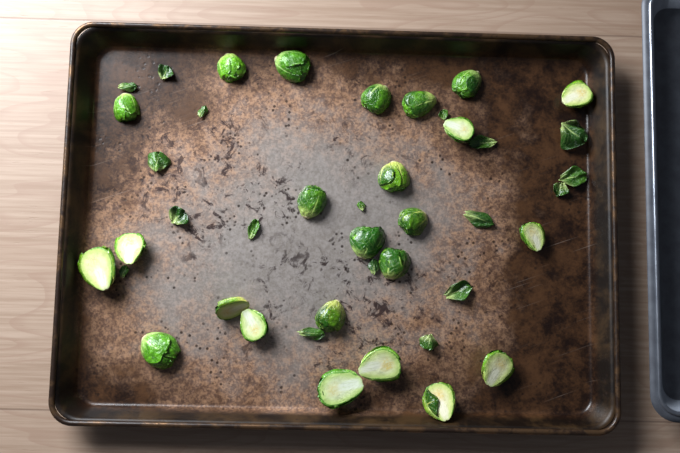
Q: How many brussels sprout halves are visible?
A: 24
